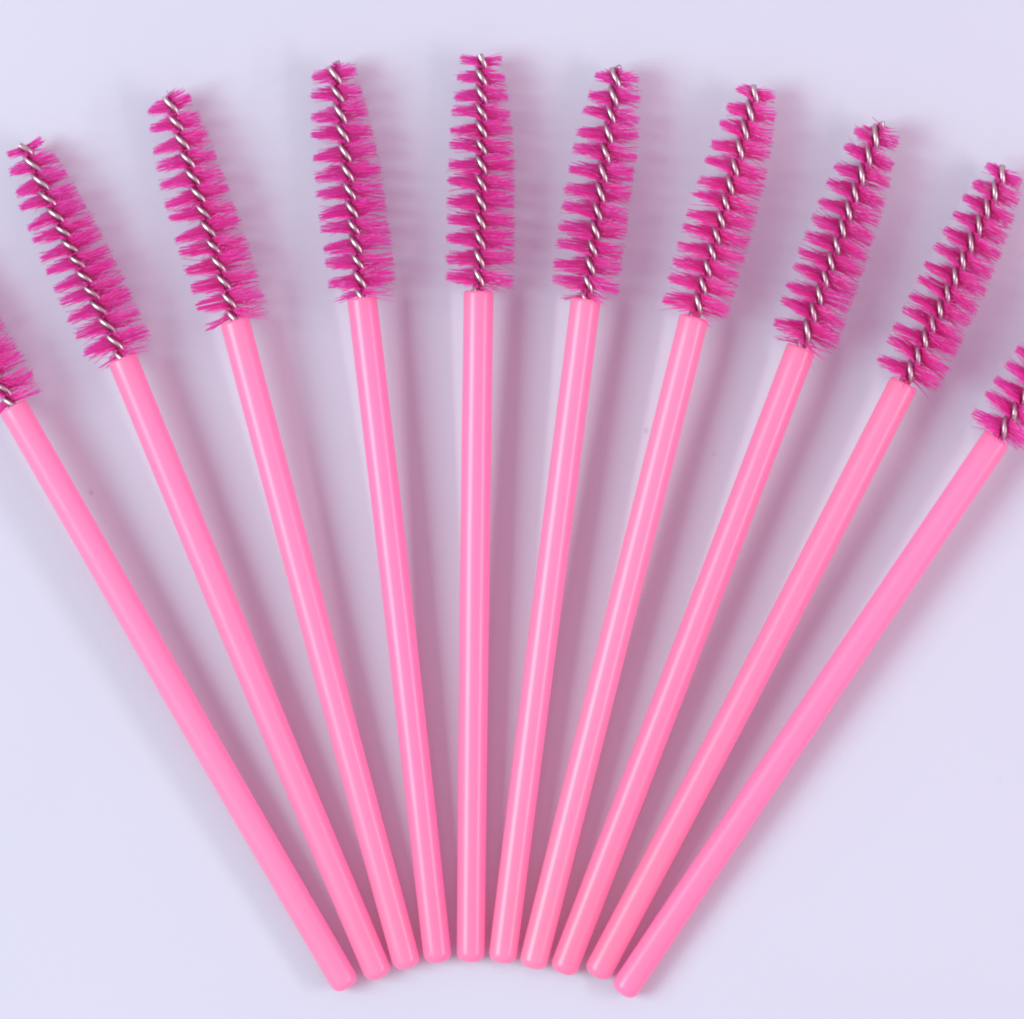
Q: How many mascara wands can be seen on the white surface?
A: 10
